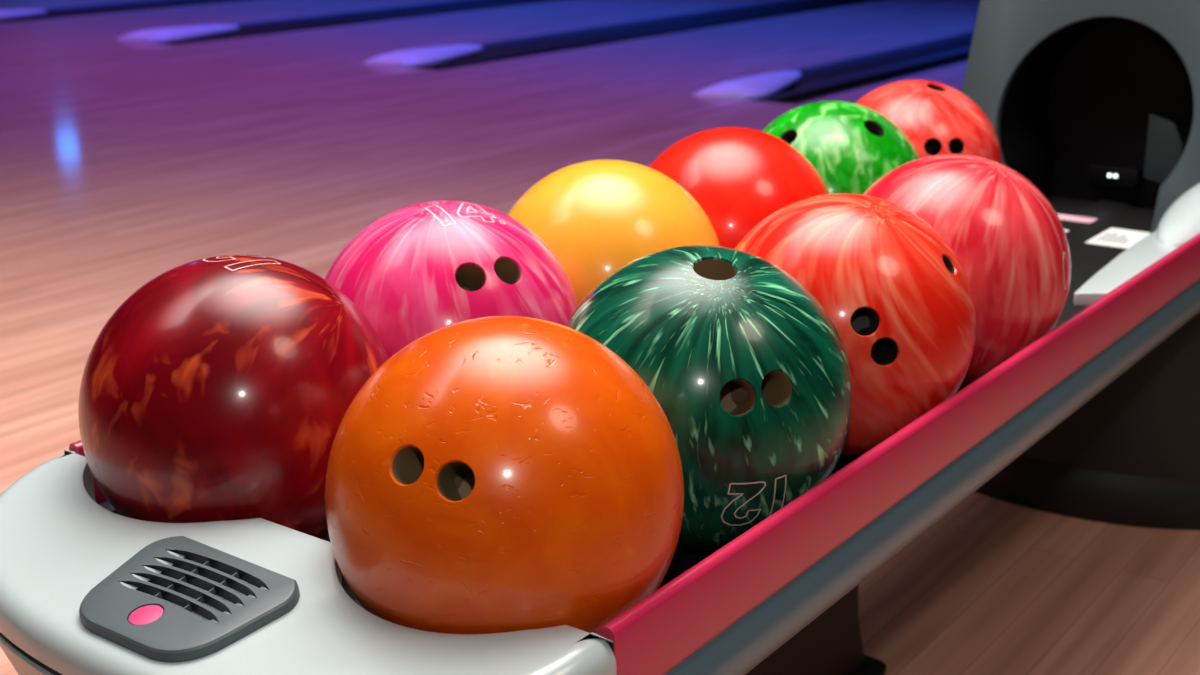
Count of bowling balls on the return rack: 10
